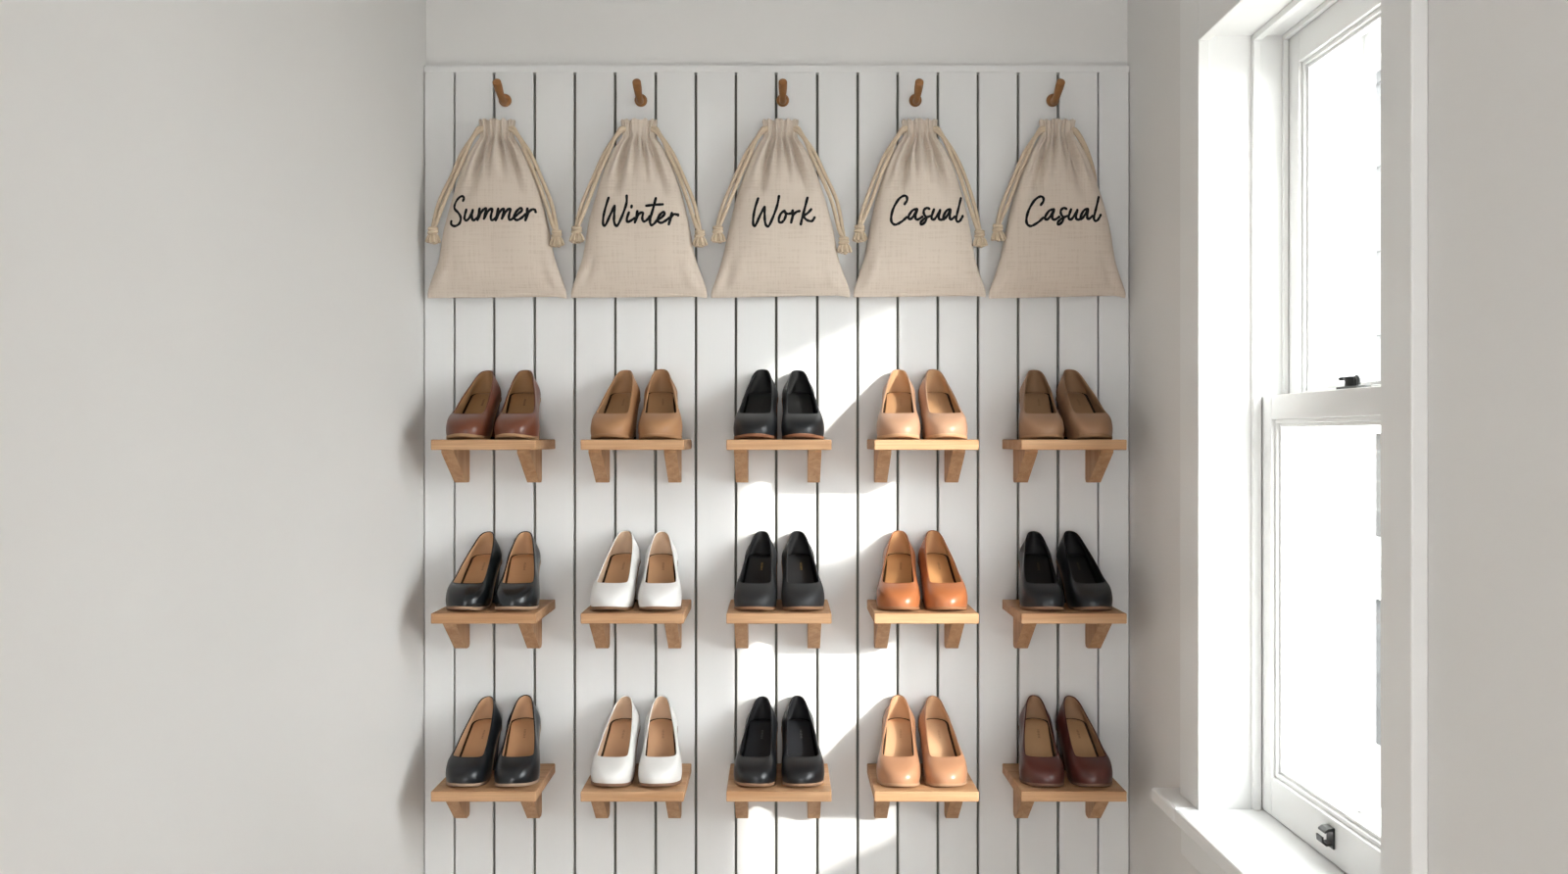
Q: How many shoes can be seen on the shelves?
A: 30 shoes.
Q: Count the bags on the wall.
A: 5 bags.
